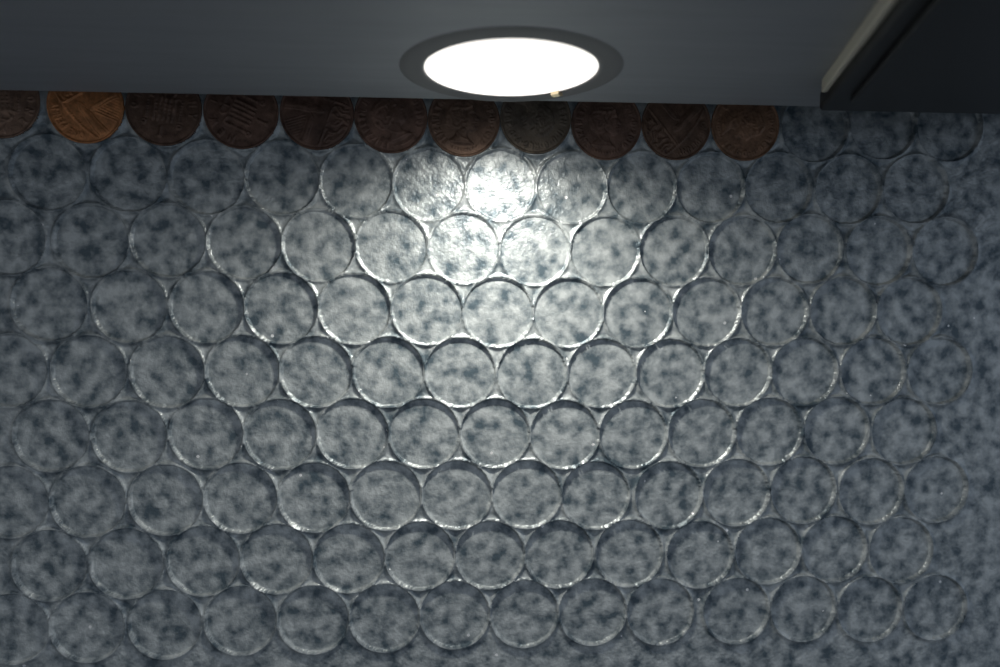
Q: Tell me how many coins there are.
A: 11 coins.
